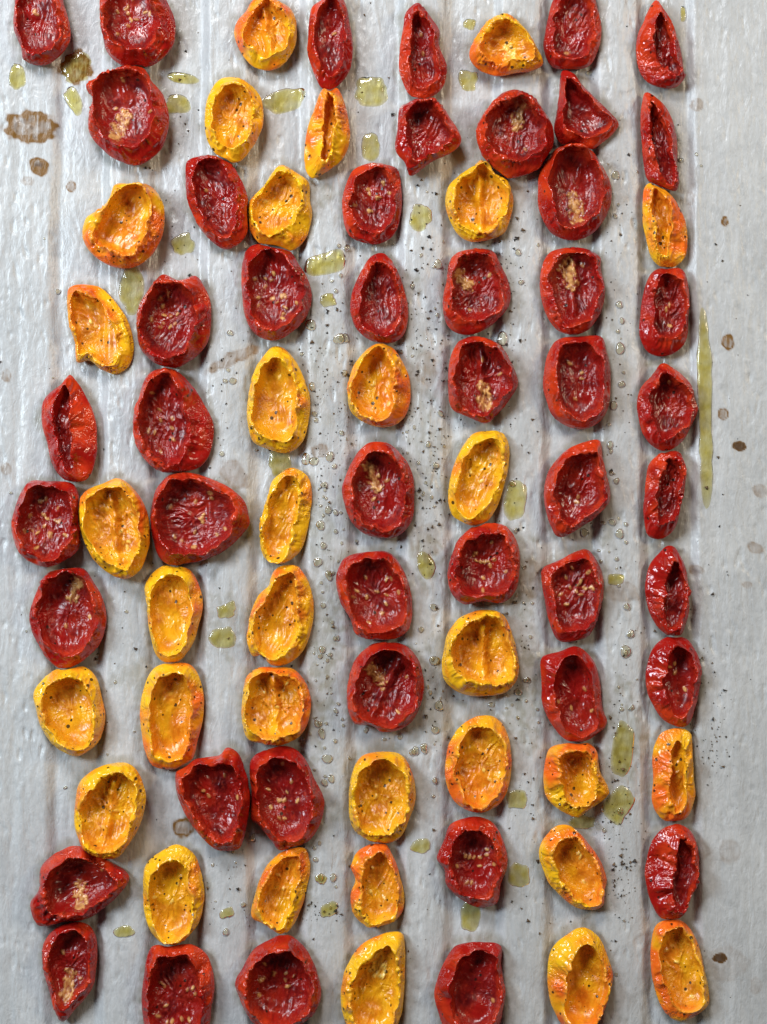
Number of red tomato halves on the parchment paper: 47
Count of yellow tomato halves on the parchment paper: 32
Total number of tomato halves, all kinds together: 79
